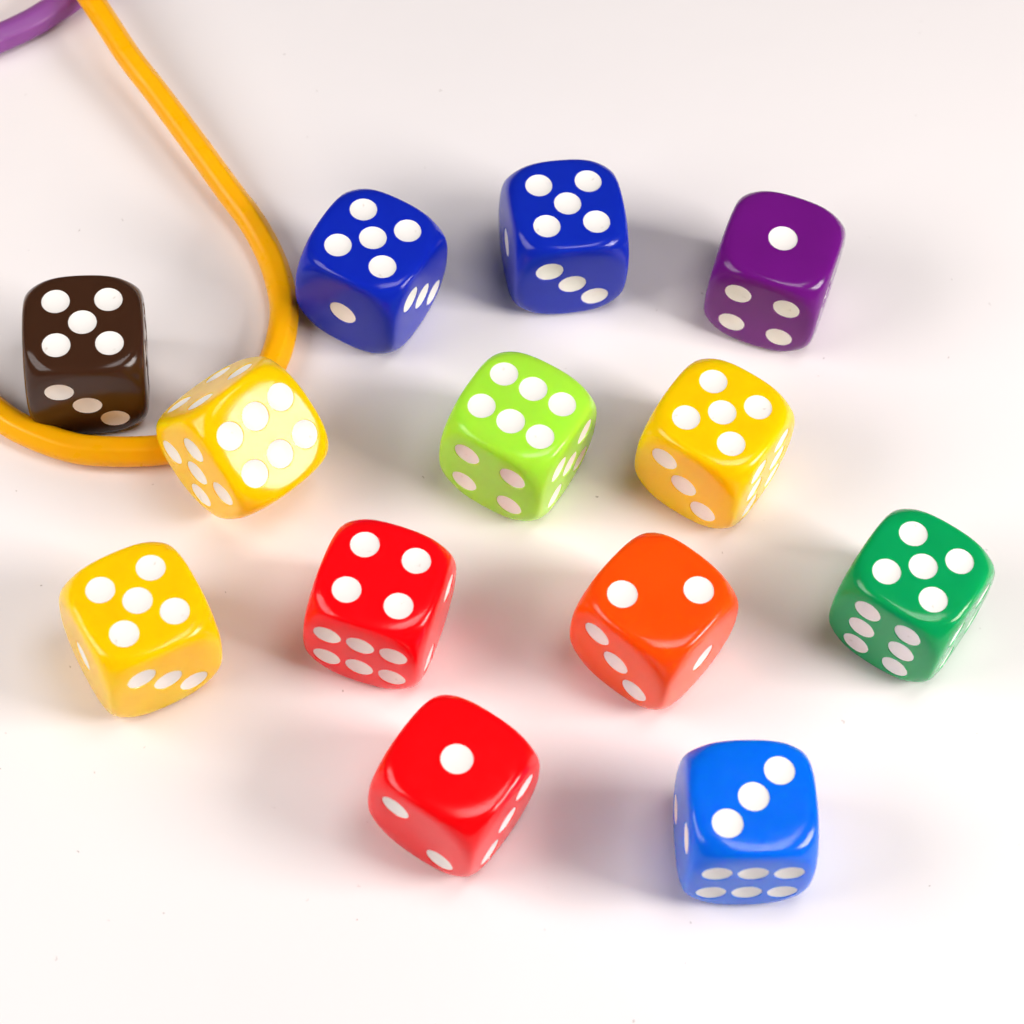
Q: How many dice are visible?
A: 13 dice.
